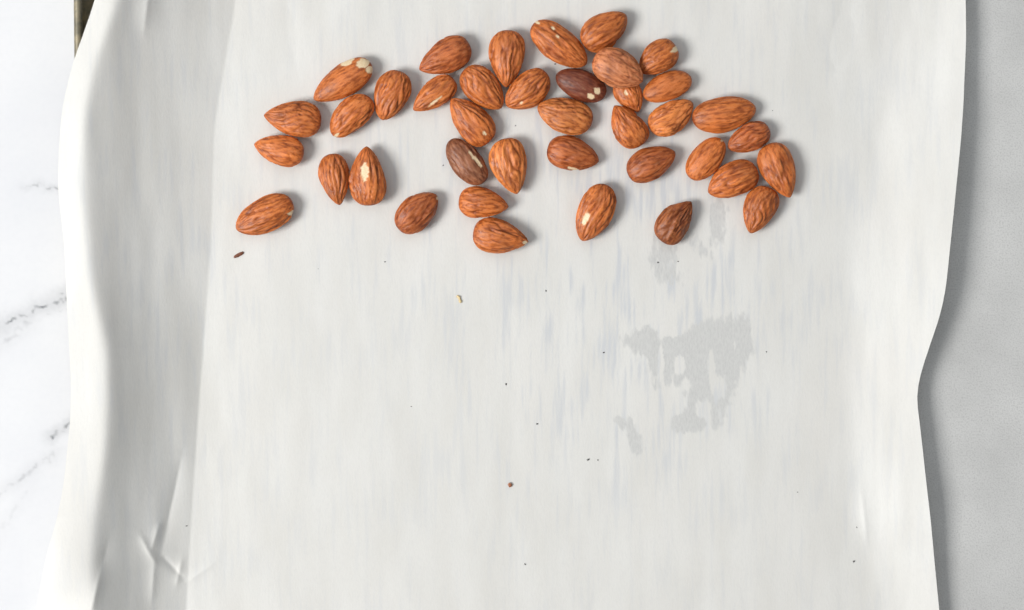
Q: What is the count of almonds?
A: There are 39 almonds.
